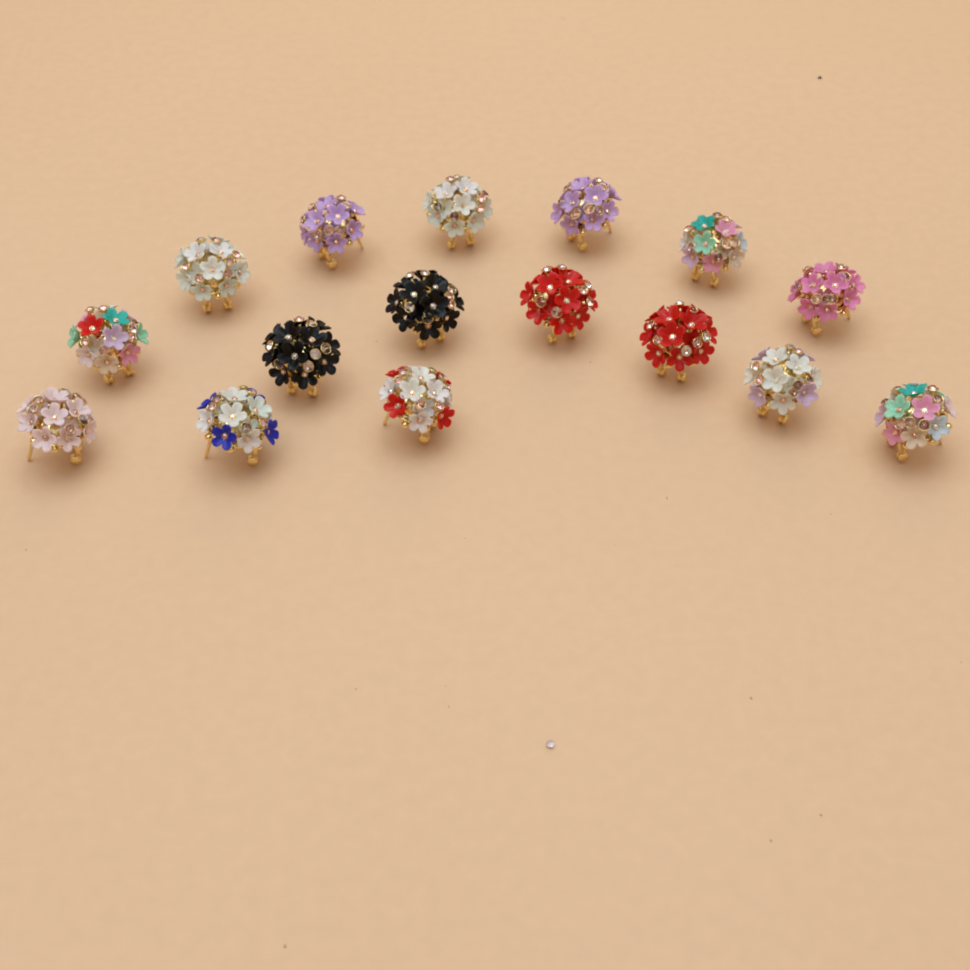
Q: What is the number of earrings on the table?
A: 16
